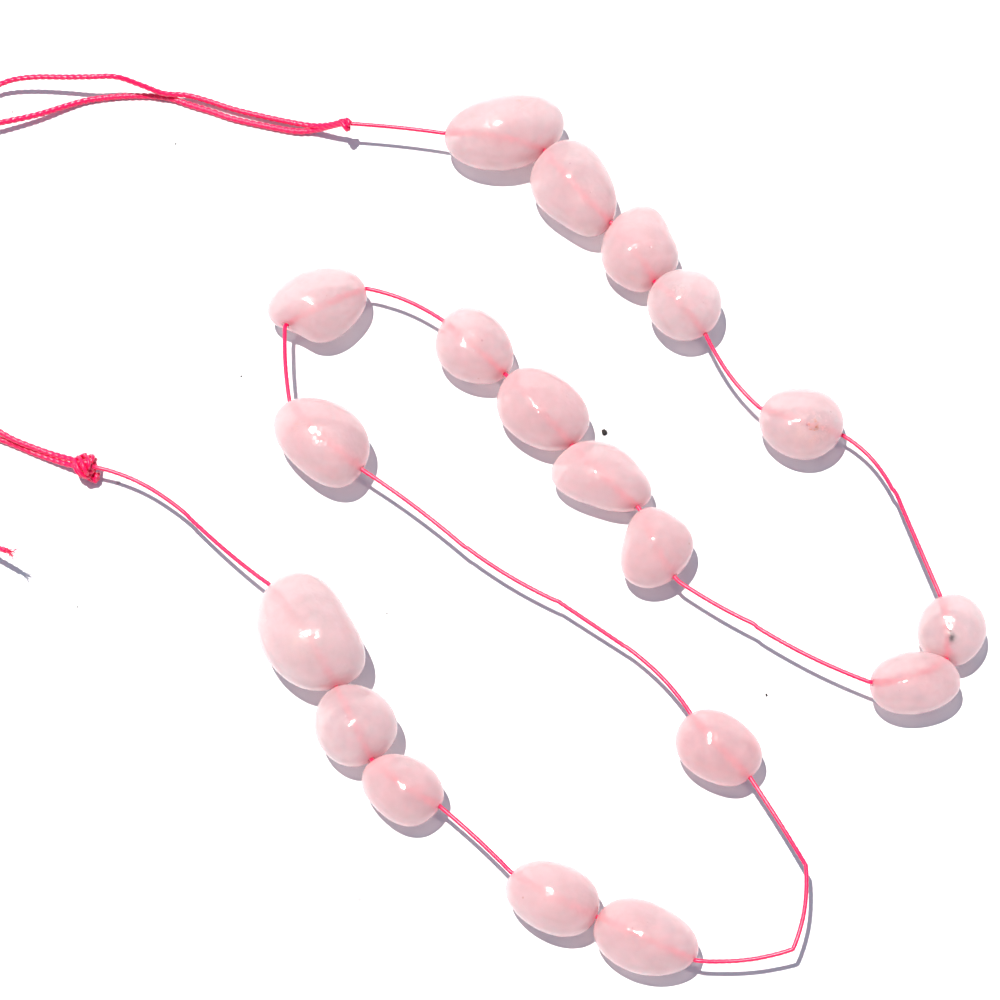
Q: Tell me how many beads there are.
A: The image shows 19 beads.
